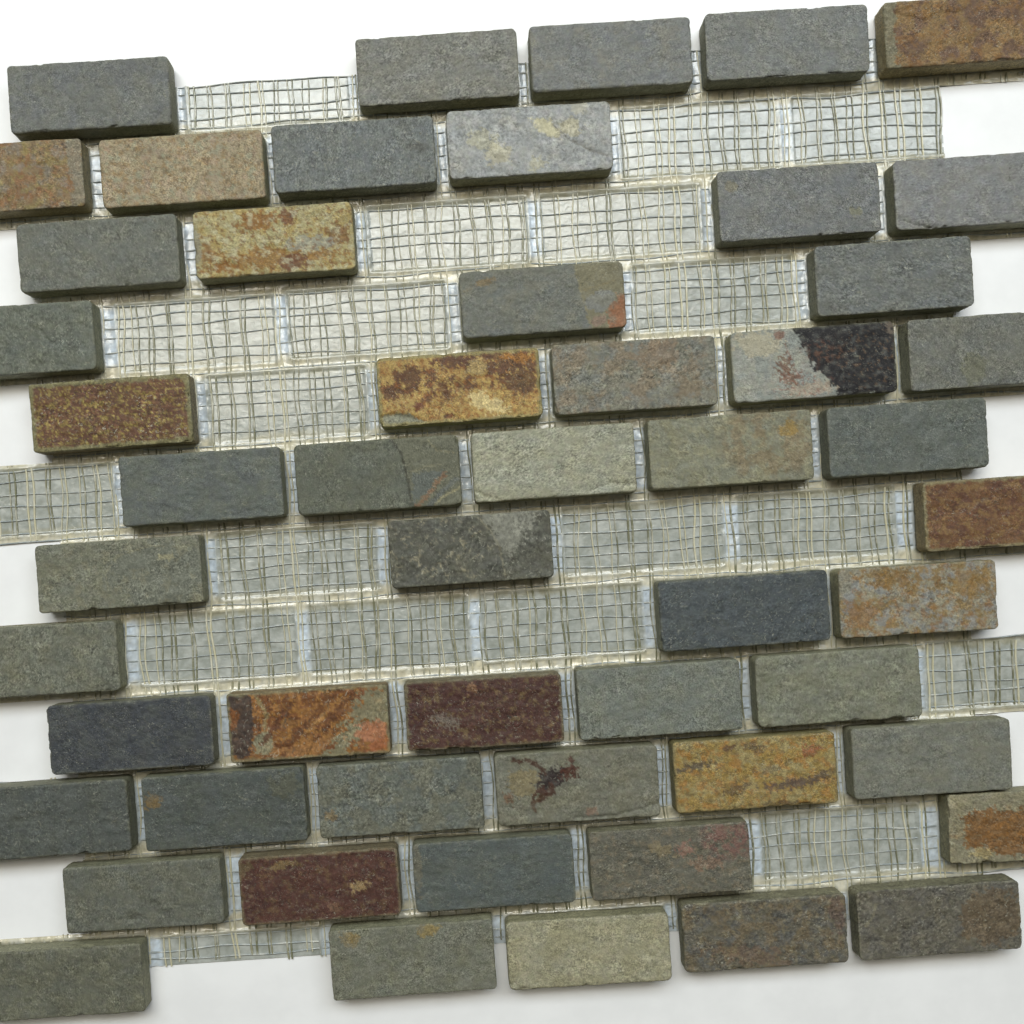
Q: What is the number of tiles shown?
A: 53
